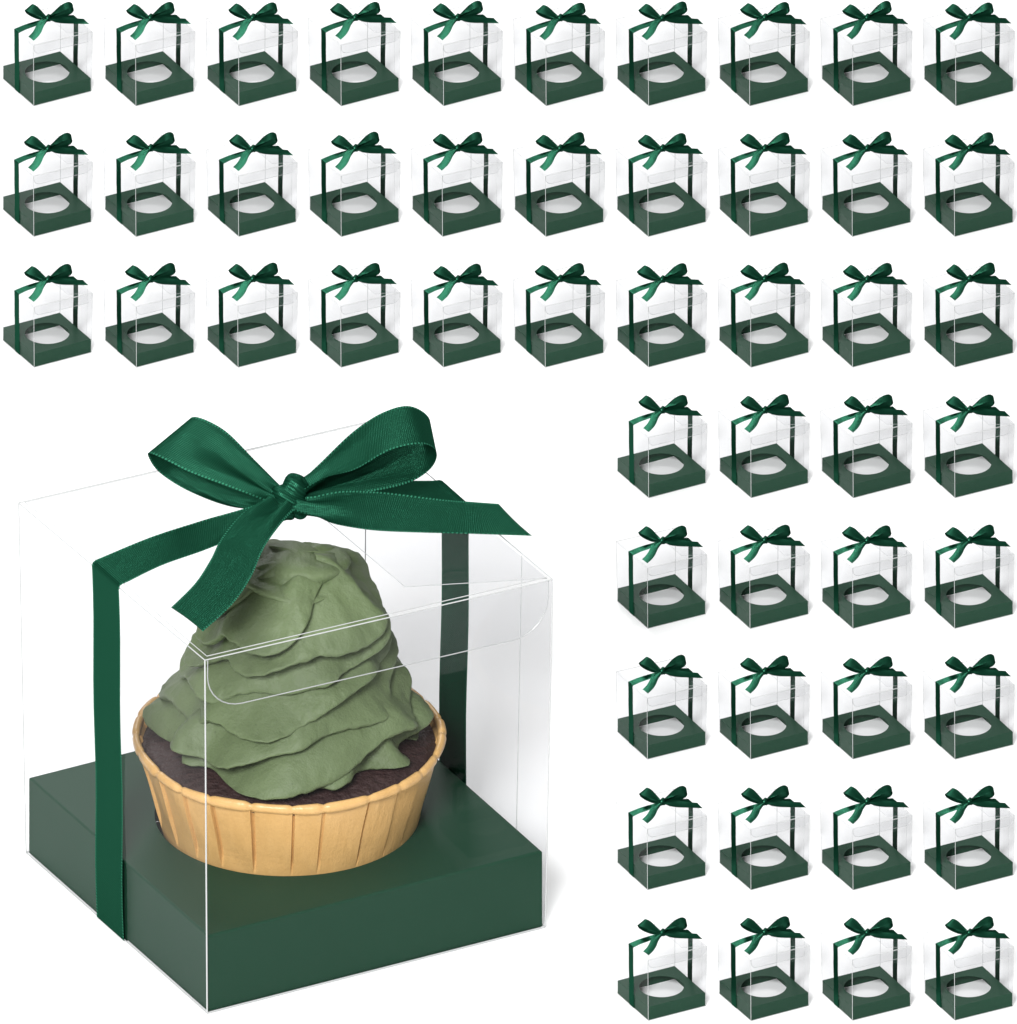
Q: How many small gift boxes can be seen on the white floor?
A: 50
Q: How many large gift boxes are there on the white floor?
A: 1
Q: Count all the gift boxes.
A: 51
